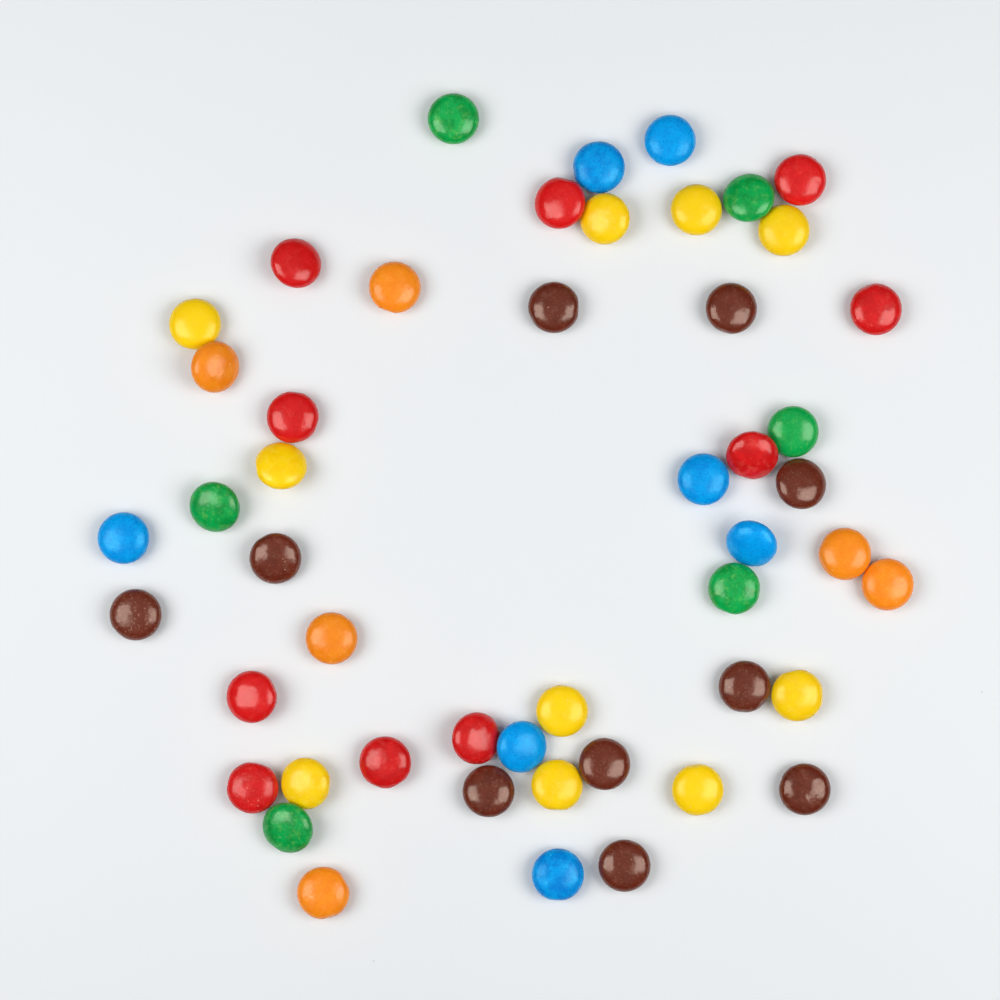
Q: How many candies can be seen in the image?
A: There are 49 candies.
